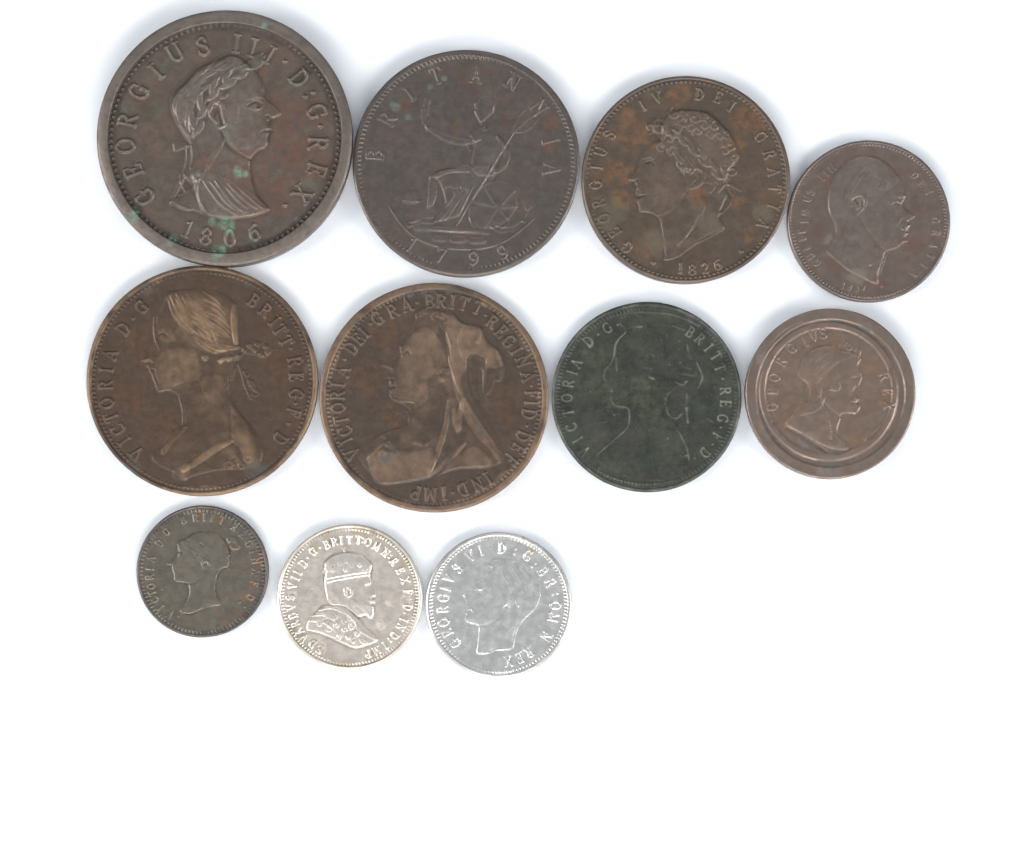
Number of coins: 11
